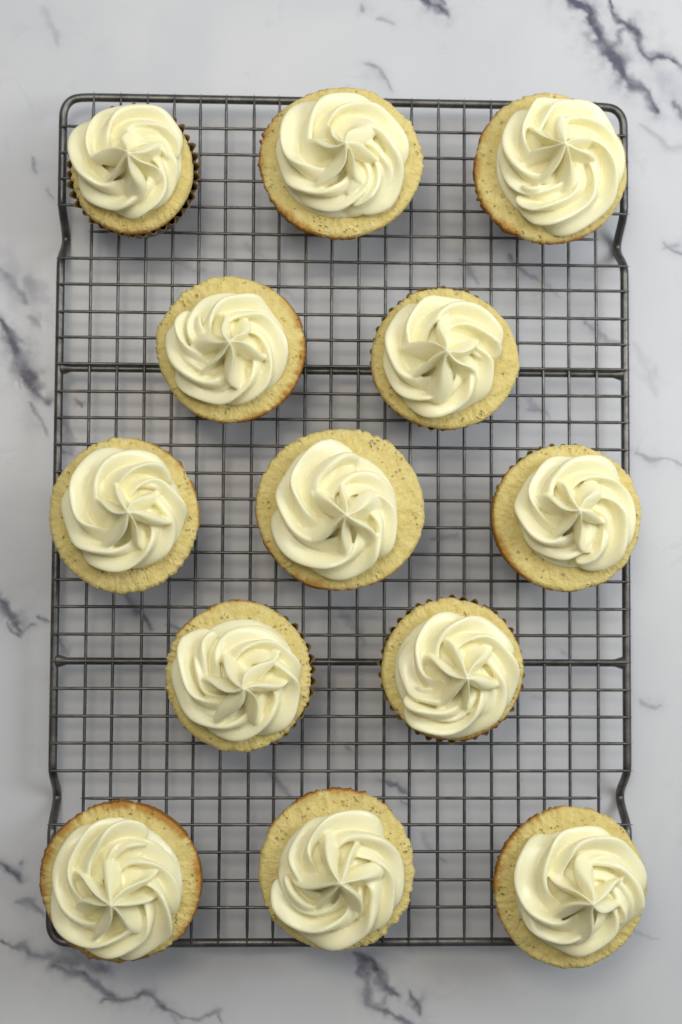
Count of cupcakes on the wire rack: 13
